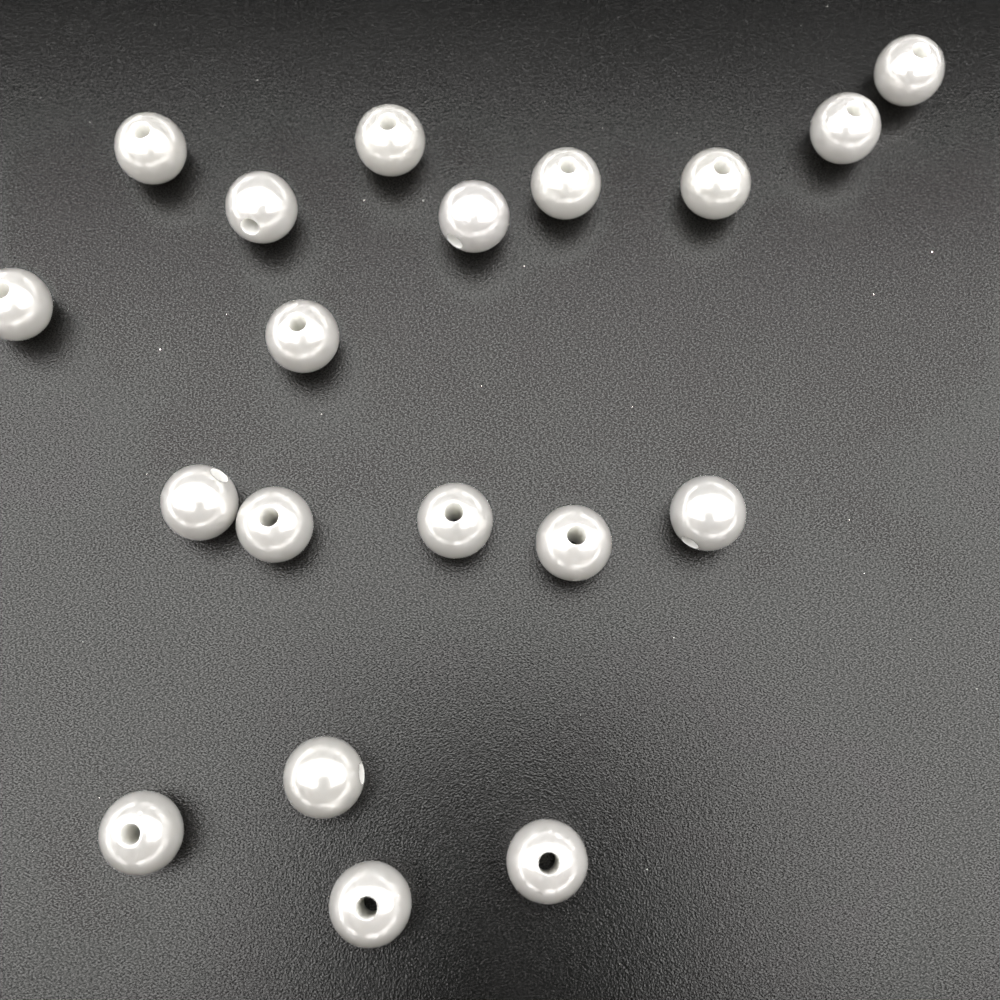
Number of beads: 19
